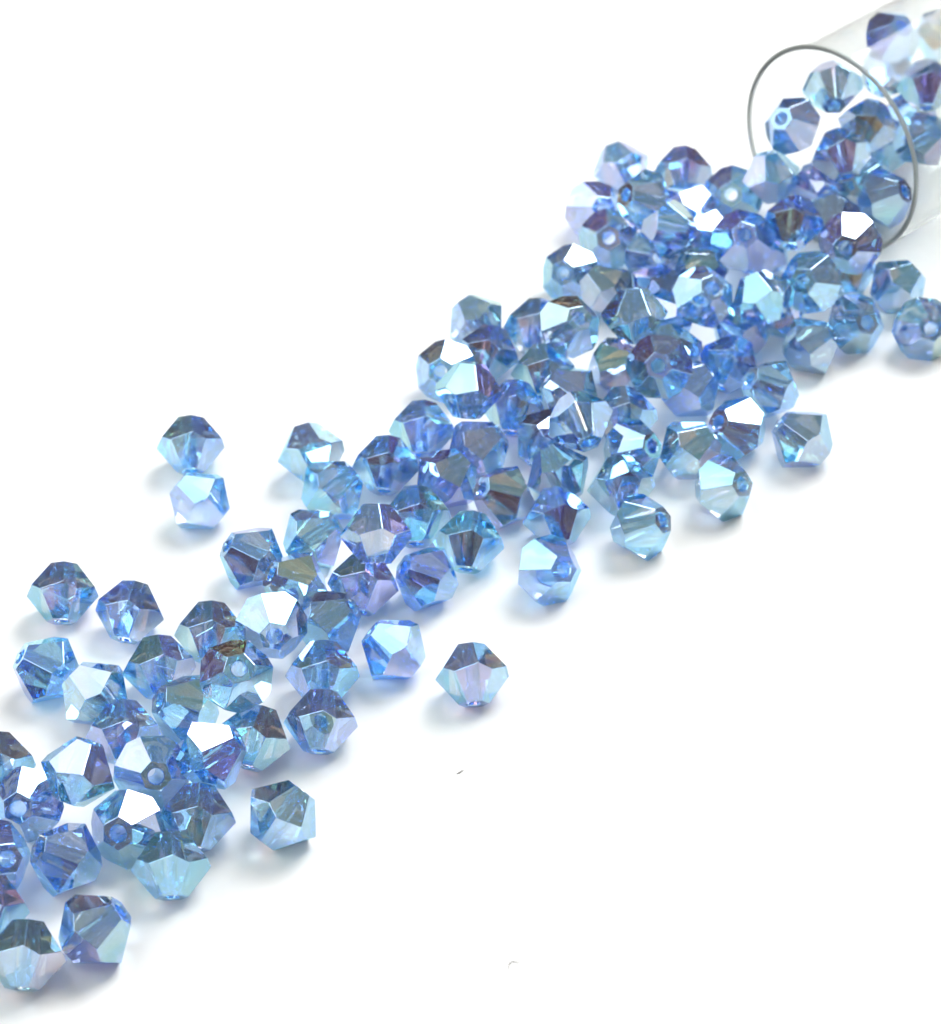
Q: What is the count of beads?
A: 121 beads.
